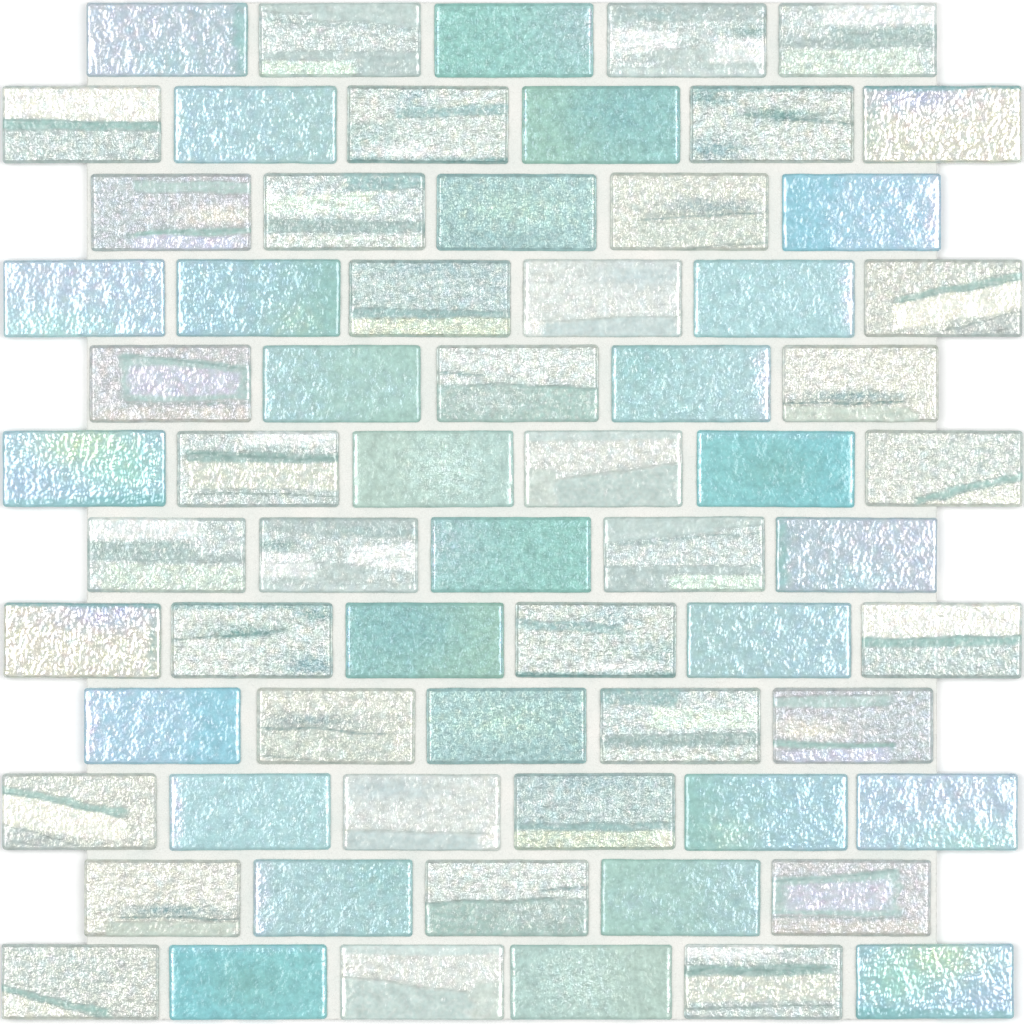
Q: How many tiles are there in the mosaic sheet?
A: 66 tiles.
